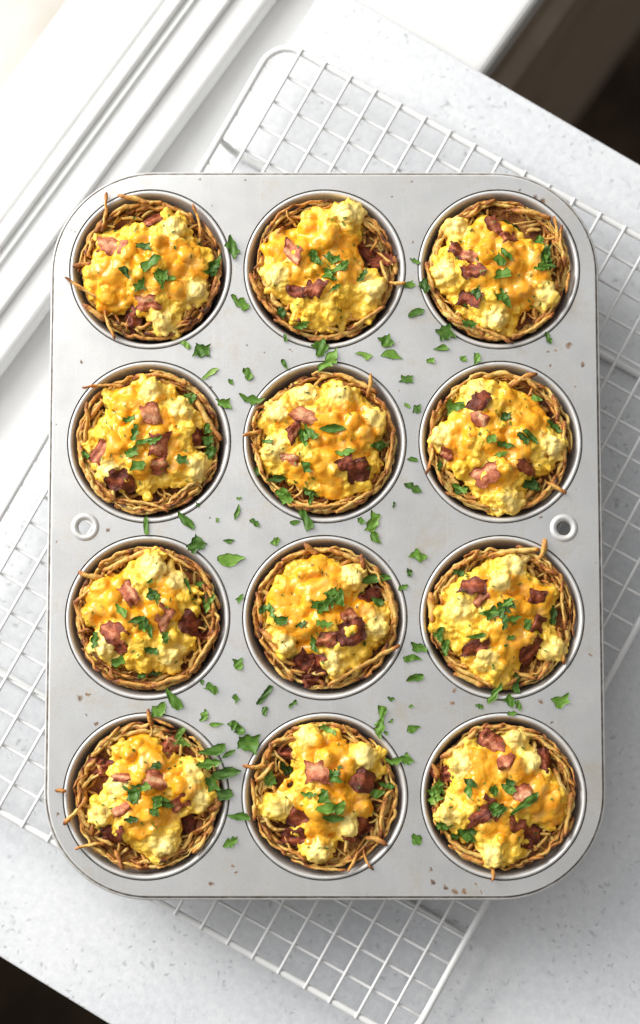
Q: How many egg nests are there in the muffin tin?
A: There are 12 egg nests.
